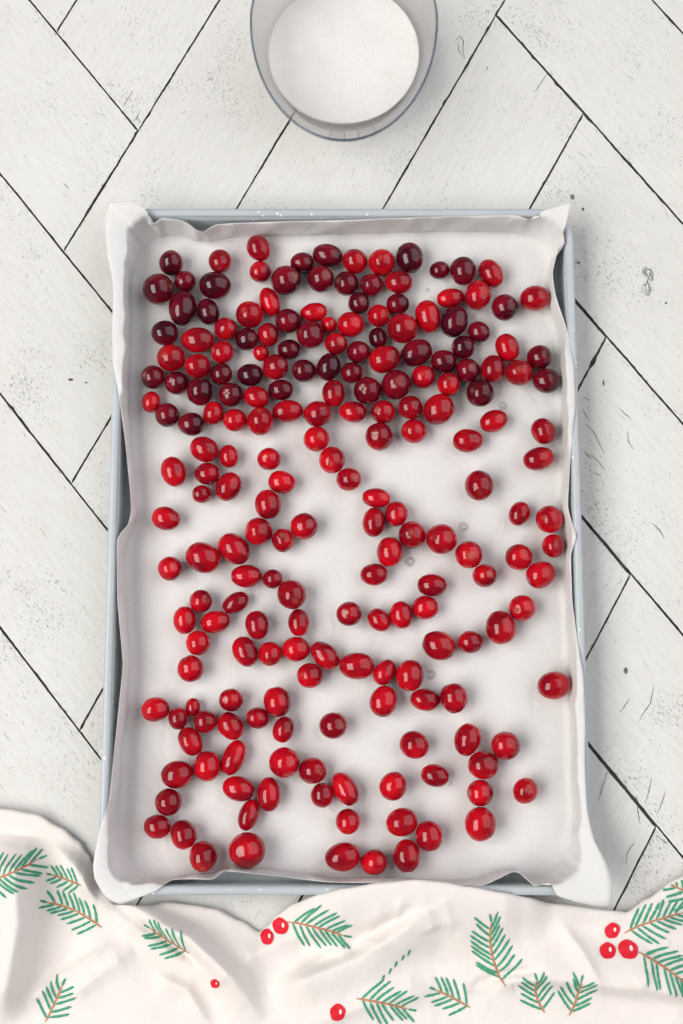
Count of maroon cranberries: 48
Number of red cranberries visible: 158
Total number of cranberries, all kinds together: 206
